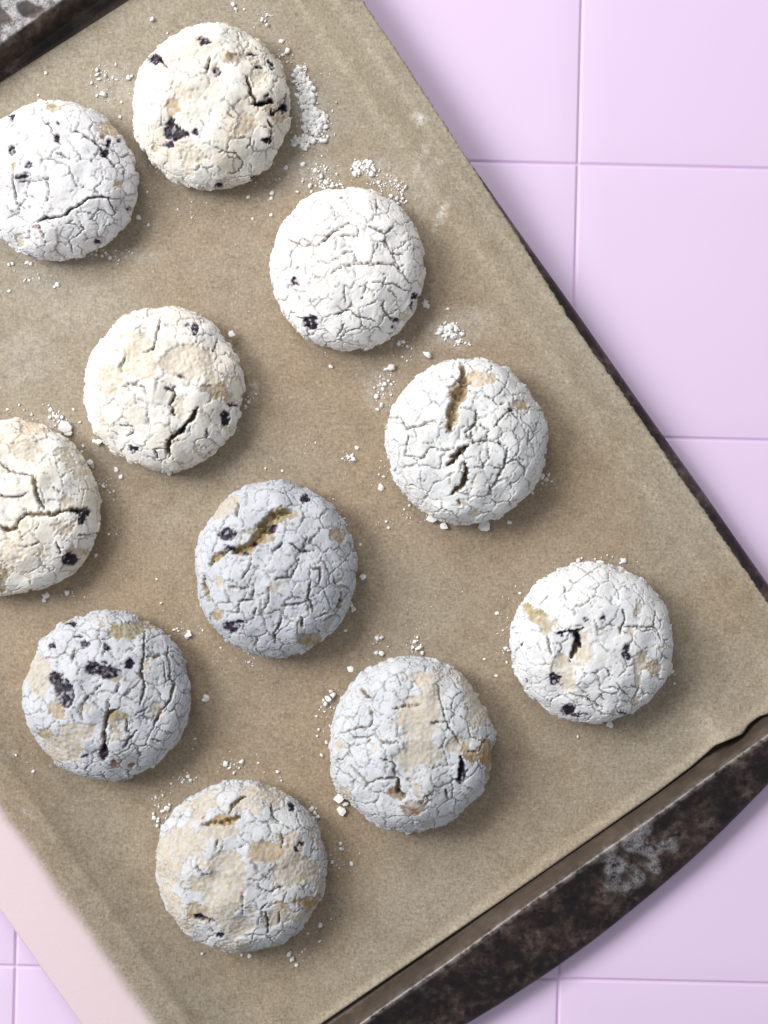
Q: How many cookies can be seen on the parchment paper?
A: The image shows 11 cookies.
